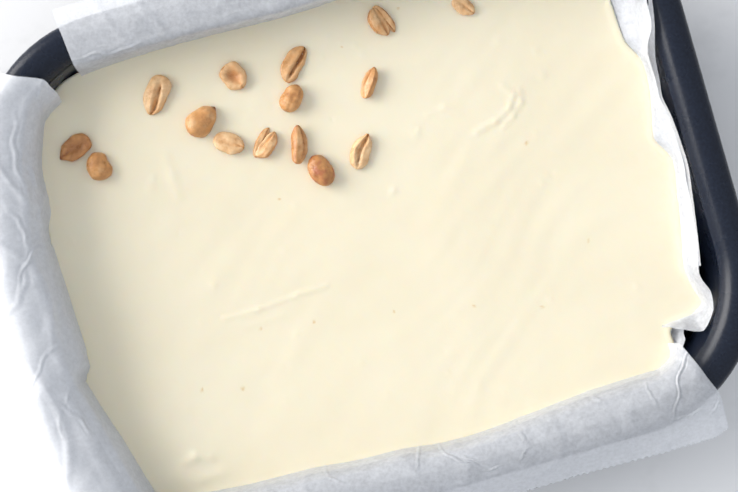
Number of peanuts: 15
